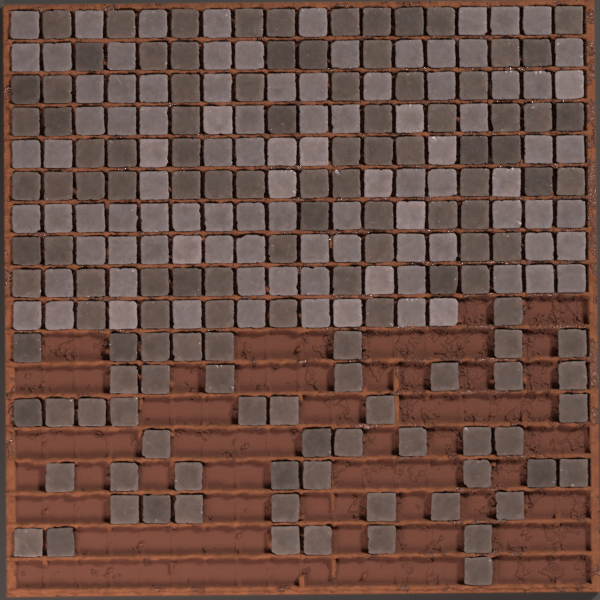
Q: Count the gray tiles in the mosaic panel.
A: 99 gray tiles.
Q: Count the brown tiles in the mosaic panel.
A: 129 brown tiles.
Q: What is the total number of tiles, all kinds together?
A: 228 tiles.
